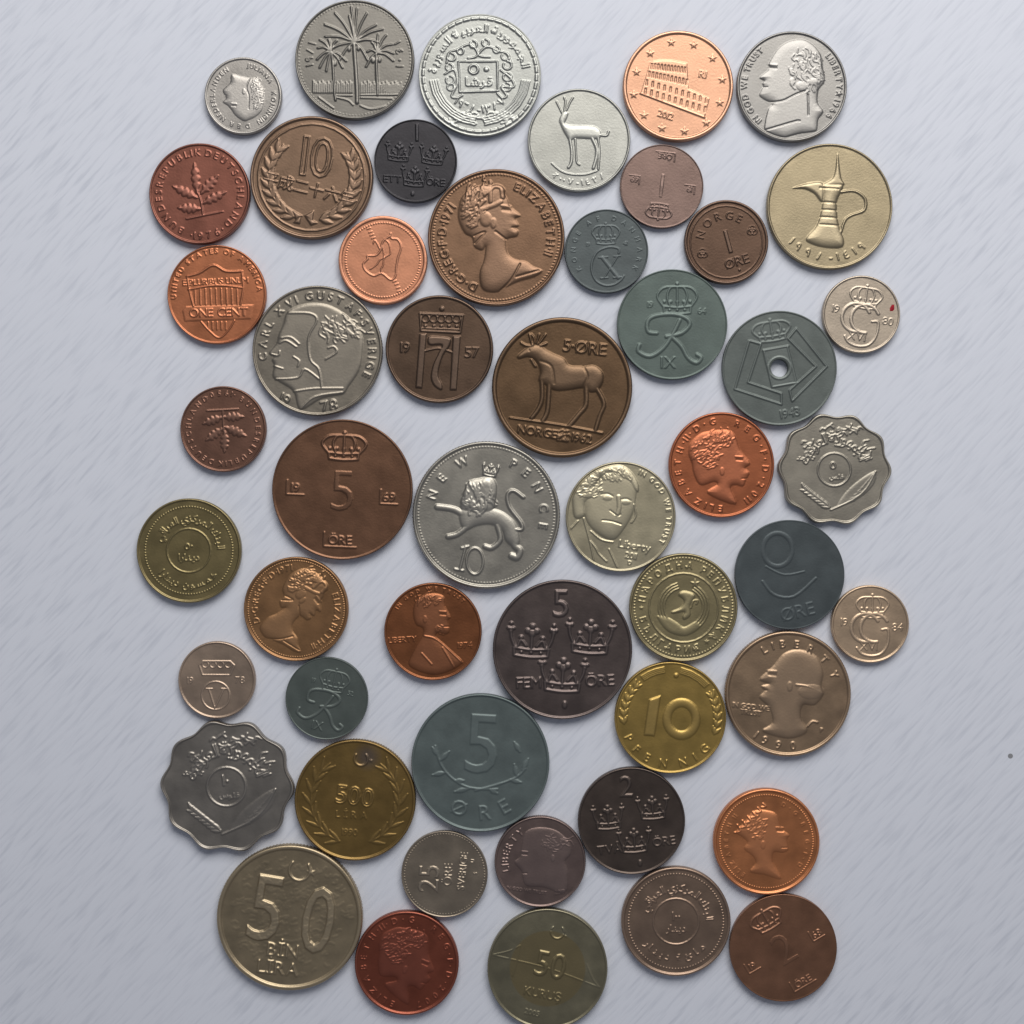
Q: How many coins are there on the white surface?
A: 51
